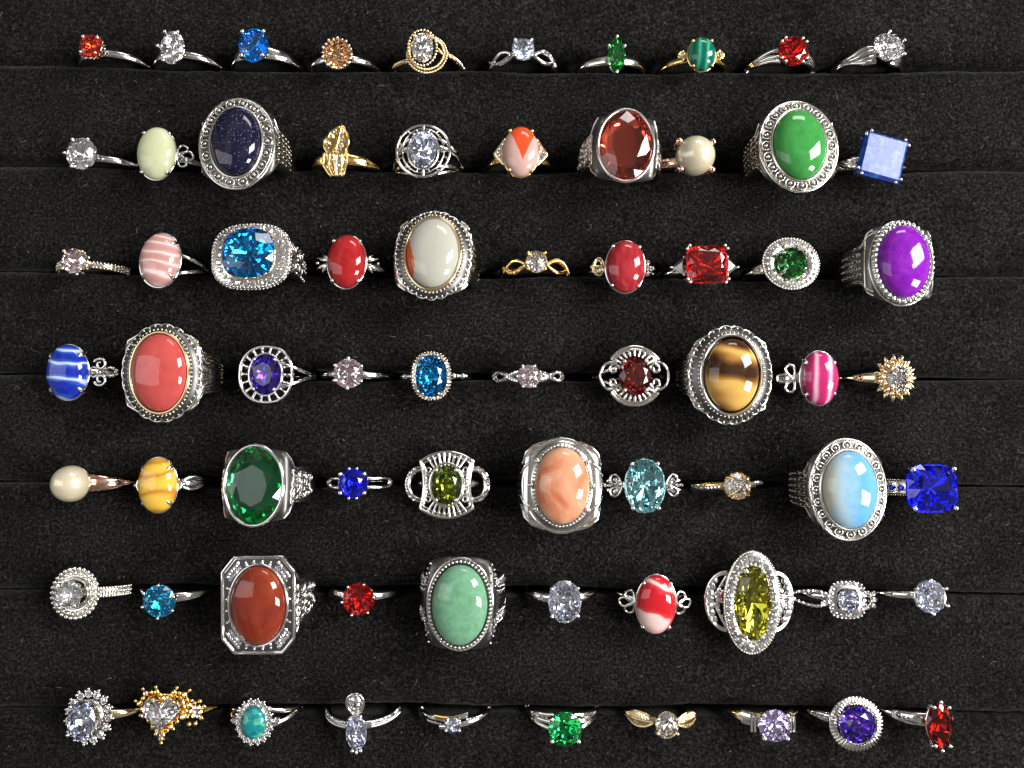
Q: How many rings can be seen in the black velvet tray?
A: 70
